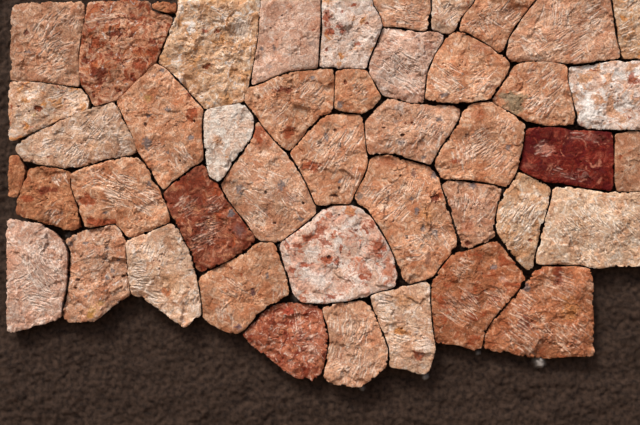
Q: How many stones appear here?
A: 45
